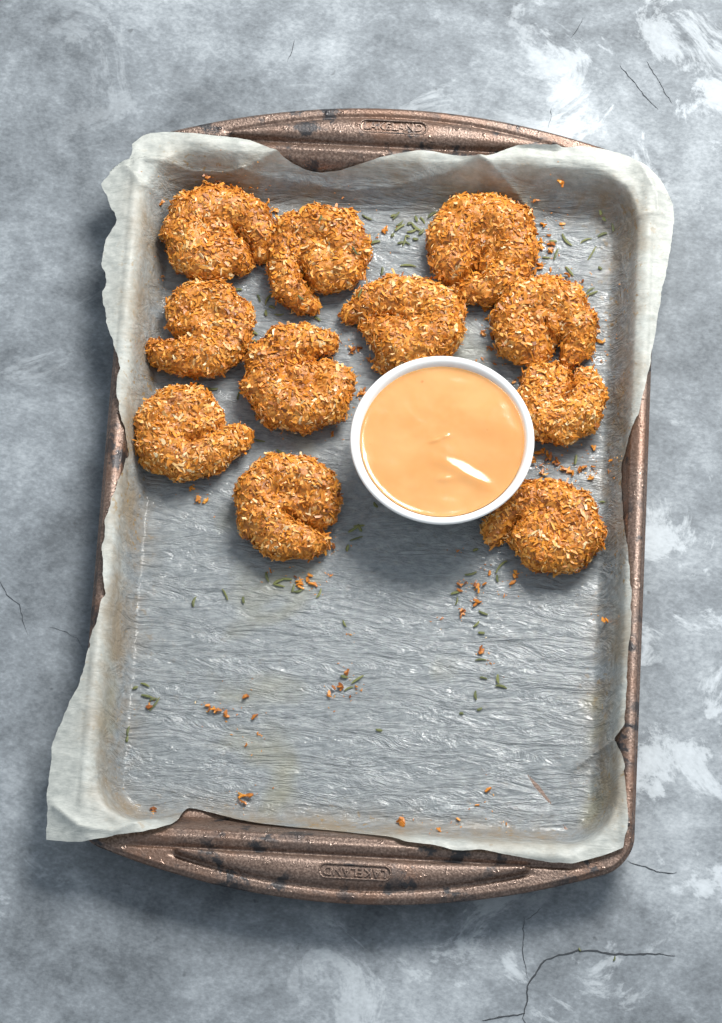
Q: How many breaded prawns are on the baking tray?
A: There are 11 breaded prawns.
